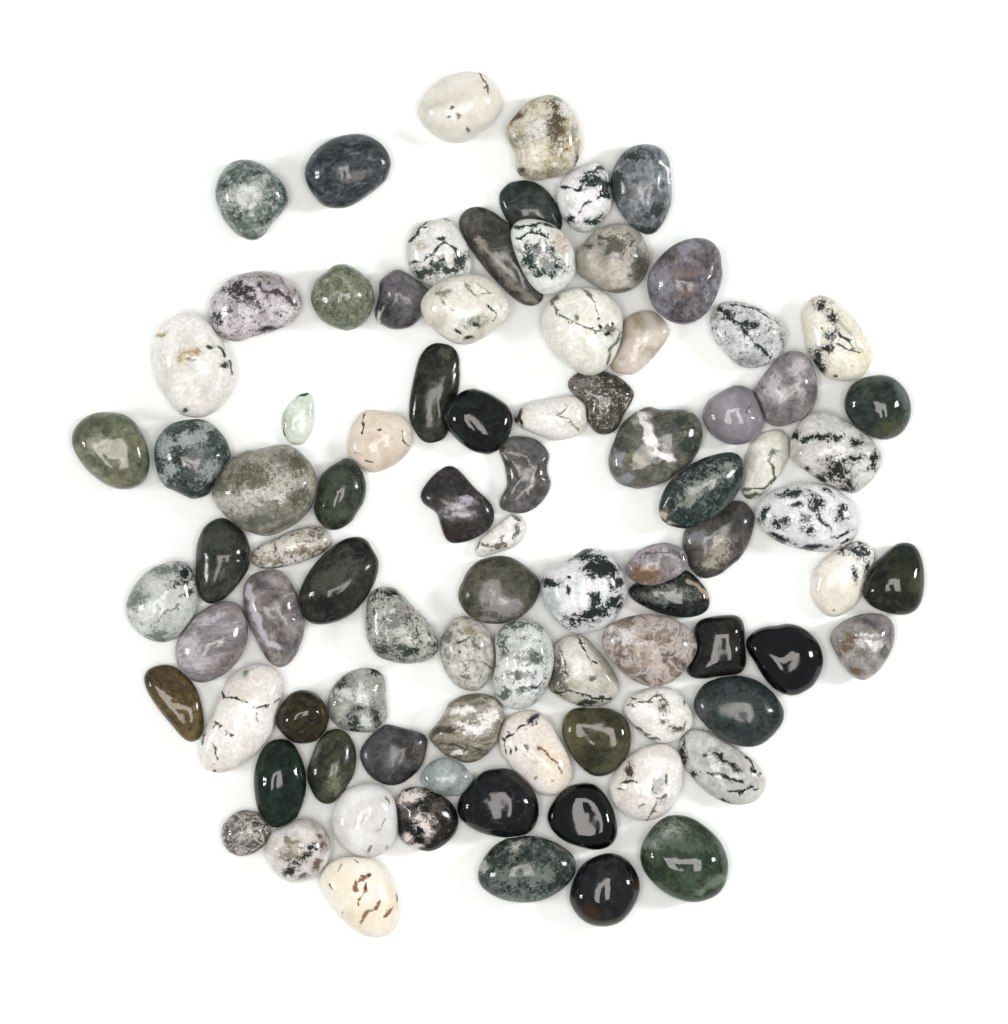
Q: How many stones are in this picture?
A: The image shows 88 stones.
